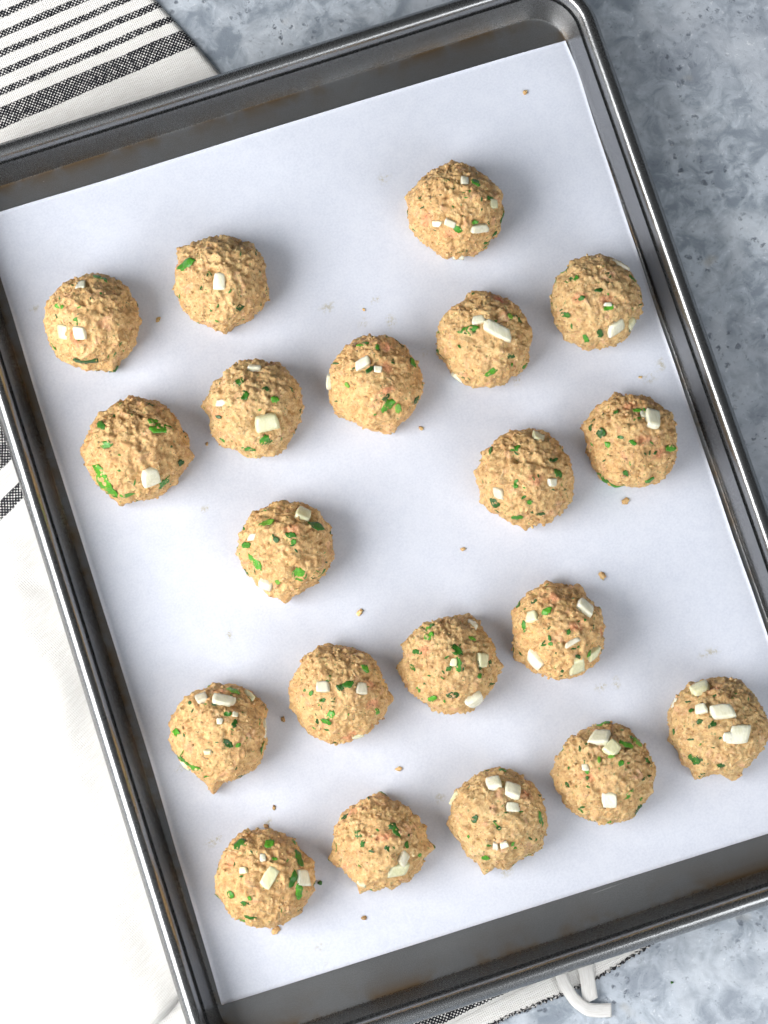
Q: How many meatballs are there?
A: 20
